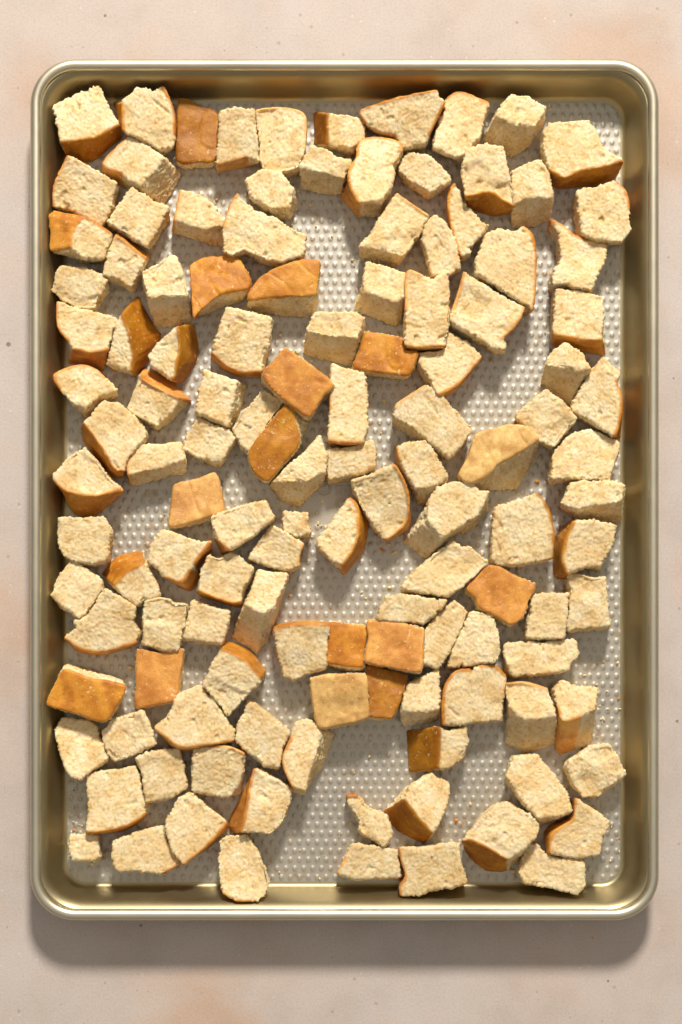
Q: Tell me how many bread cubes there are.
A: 126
